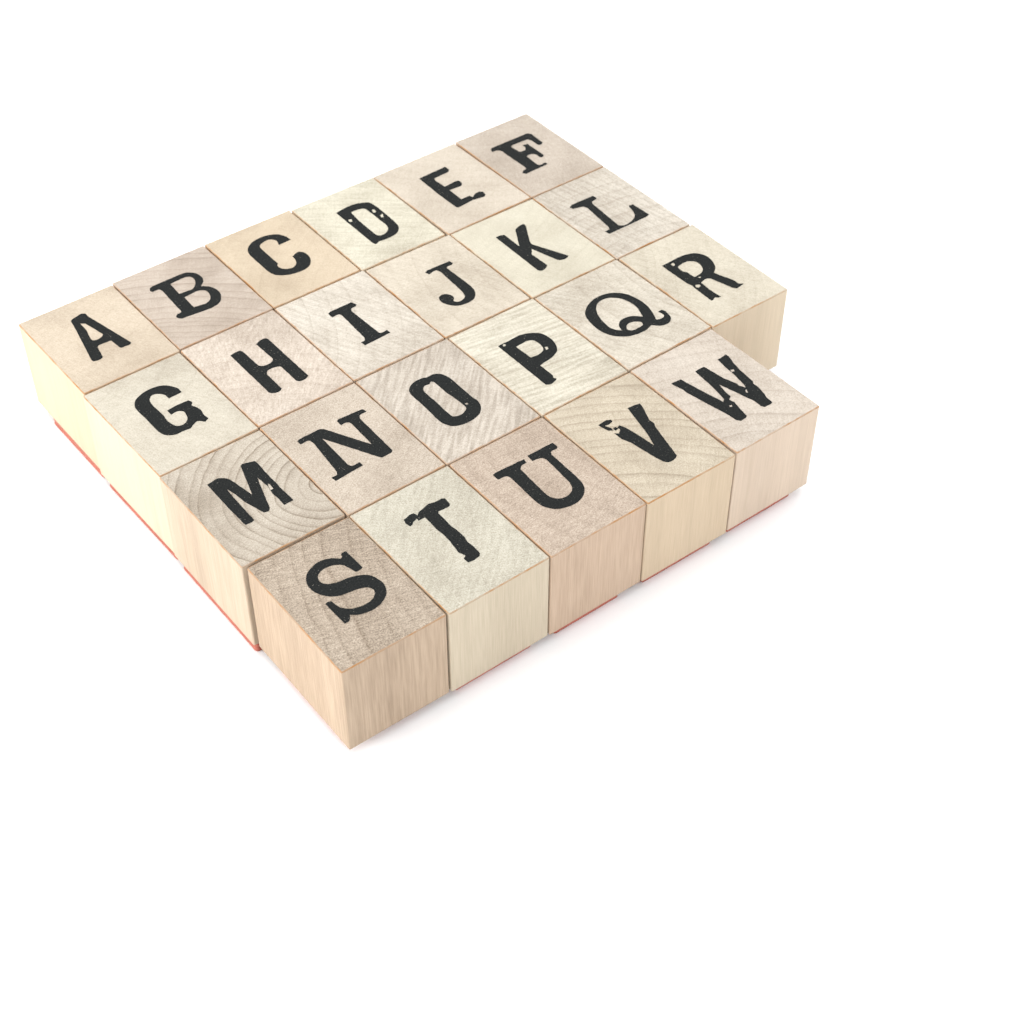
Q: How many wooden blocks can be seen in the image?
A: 23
